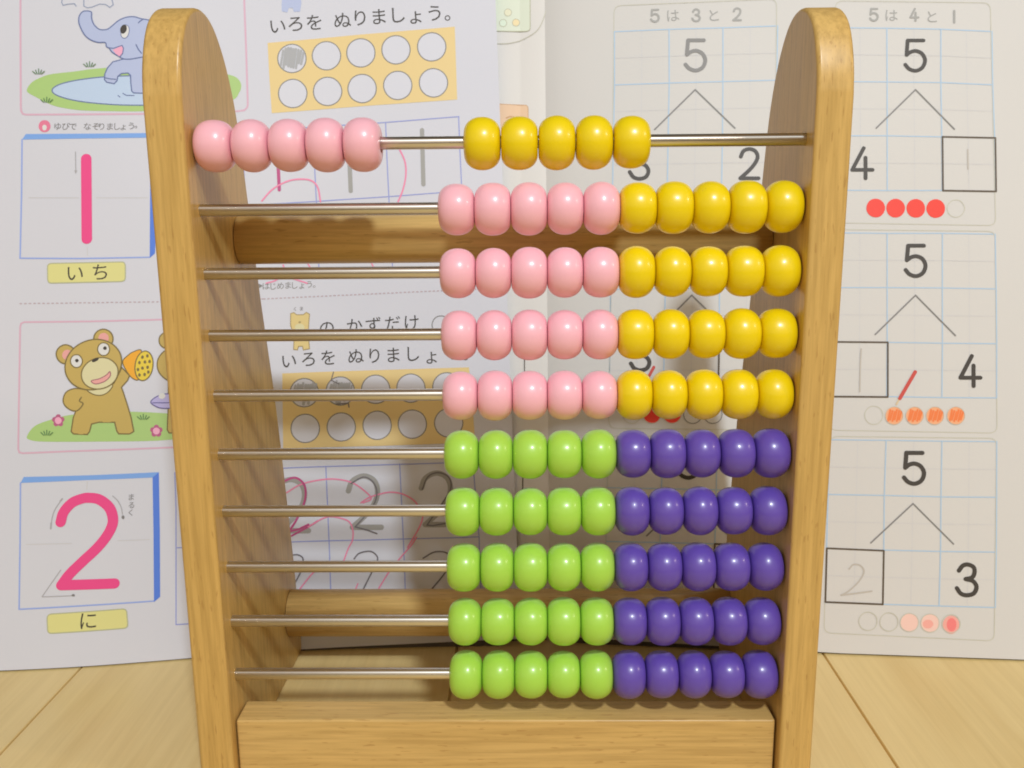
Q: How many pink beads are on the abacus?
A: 25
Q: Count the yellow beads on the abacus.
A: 25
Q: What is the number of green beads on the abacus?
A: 25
